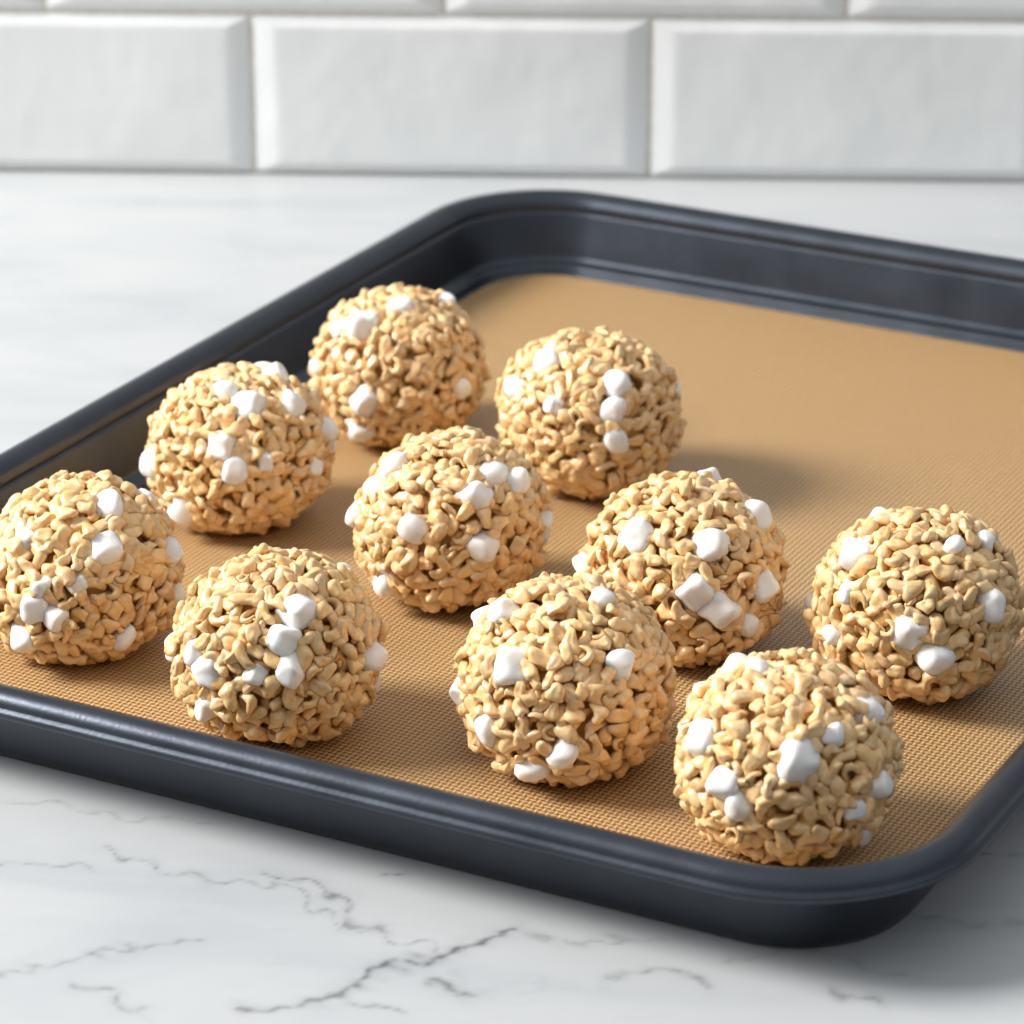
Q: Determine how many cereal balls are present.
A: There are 10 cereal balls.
